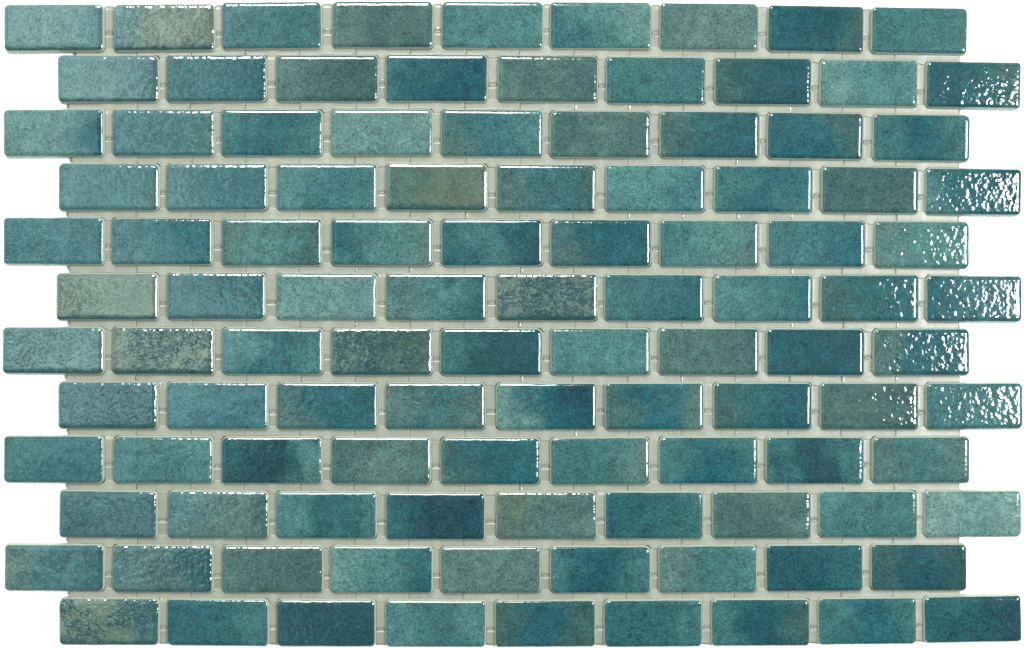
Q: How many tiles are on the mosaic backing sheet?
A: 108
